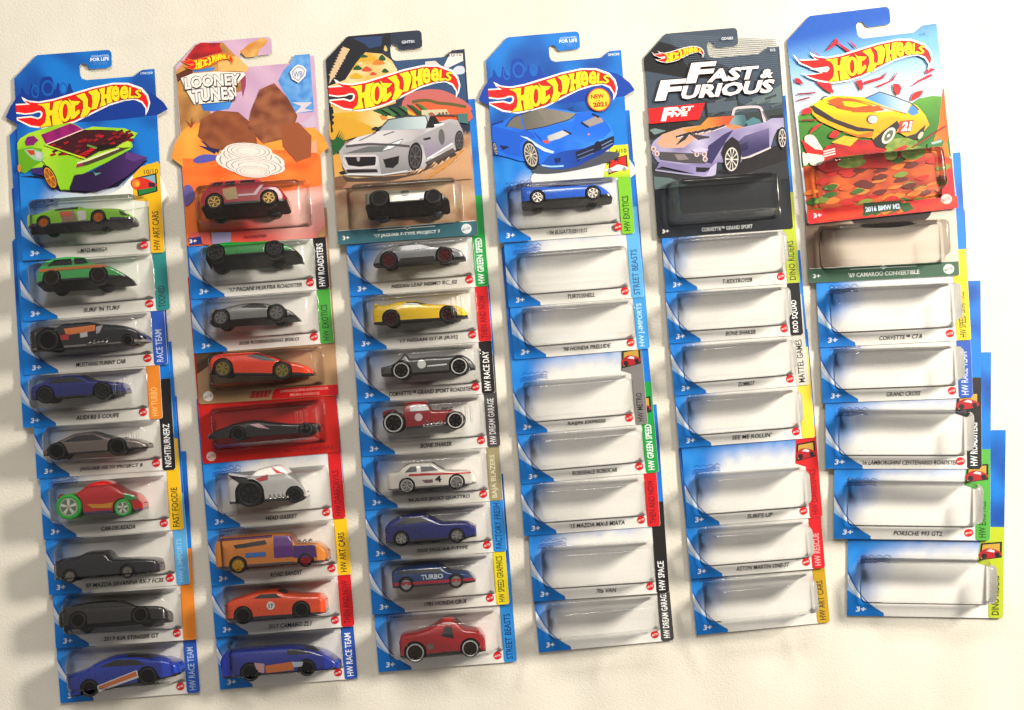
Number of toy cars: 28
